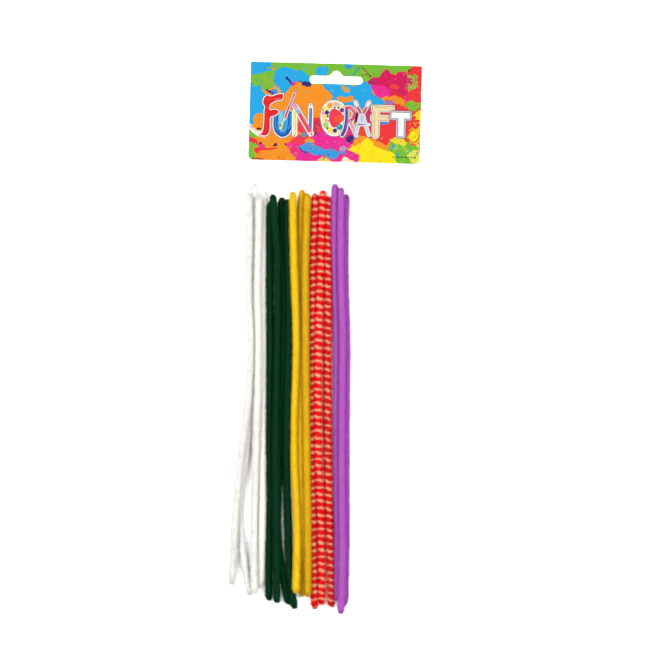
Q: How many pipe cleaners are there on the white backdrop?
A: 17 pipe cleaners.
